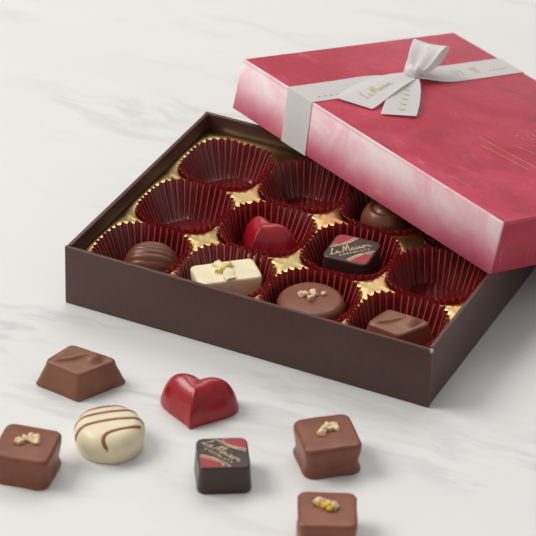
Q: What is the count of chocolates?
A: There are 14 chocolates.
